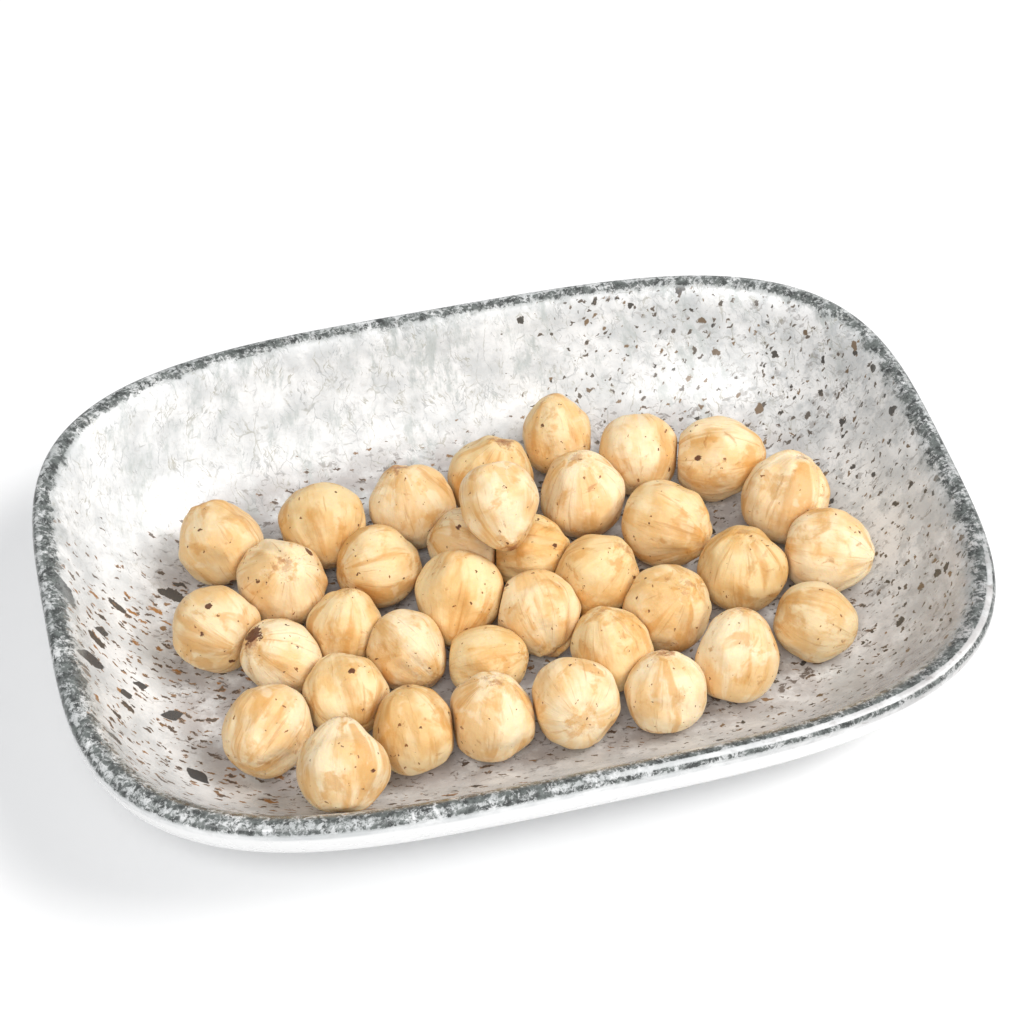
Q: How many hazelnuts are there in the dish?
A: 36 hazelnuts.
